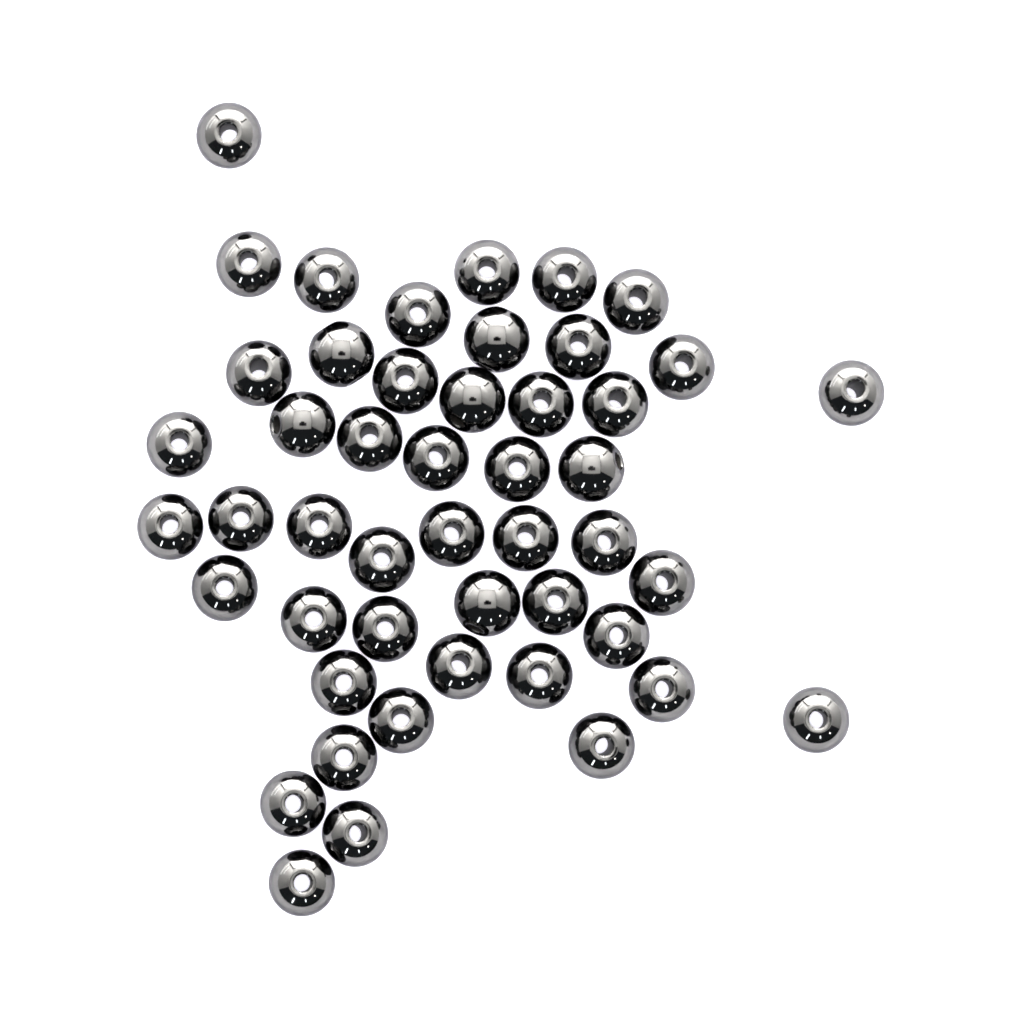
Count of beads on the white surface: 48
